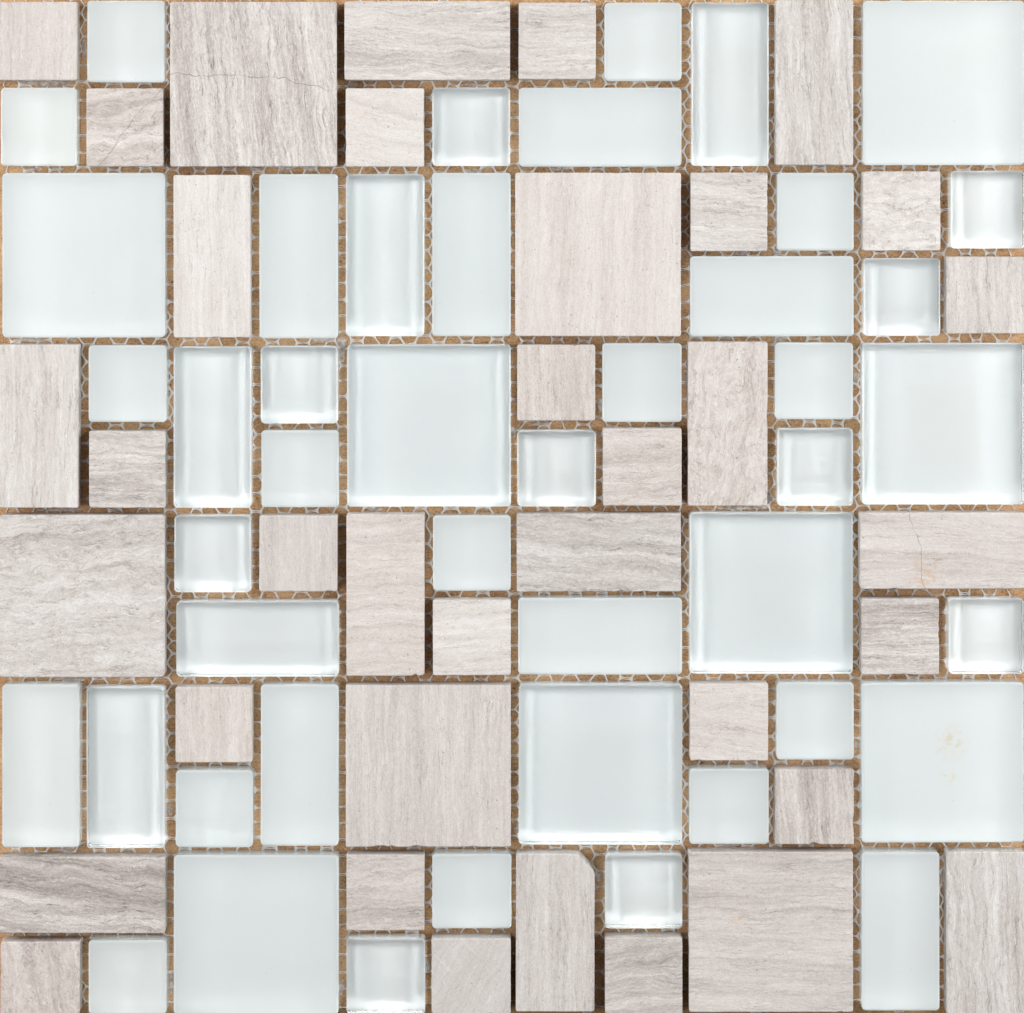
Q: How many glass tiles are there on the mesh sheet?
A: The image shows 45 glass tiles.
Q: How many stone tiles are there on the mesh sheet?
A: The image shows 36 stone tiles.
